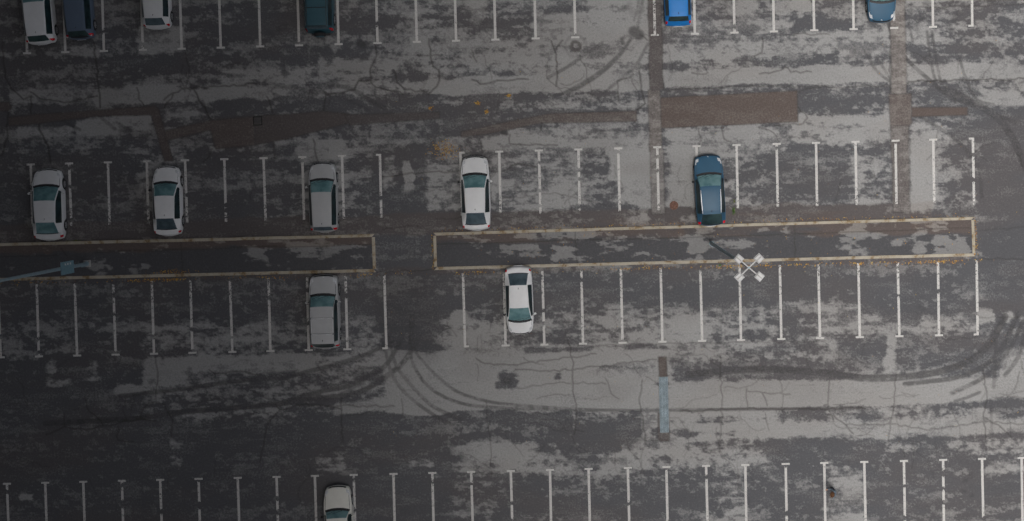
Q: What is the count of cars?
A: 14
